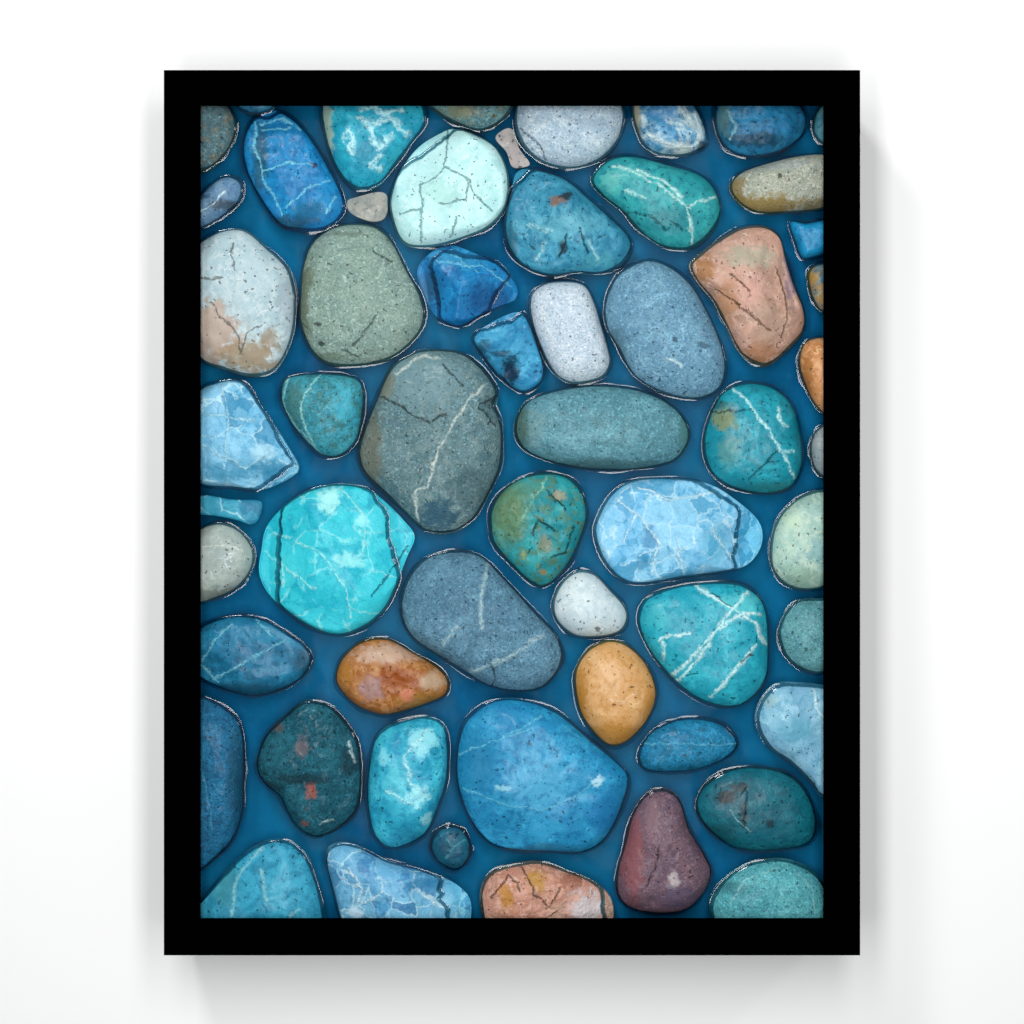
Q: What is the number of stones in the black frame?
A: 58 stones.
